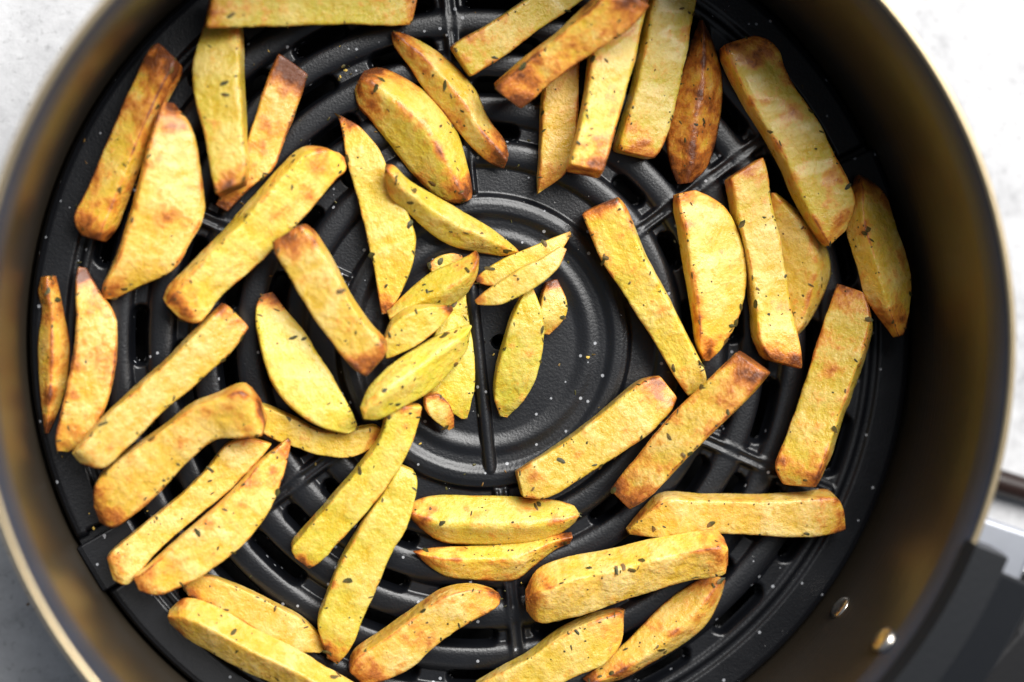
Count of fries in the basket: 55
